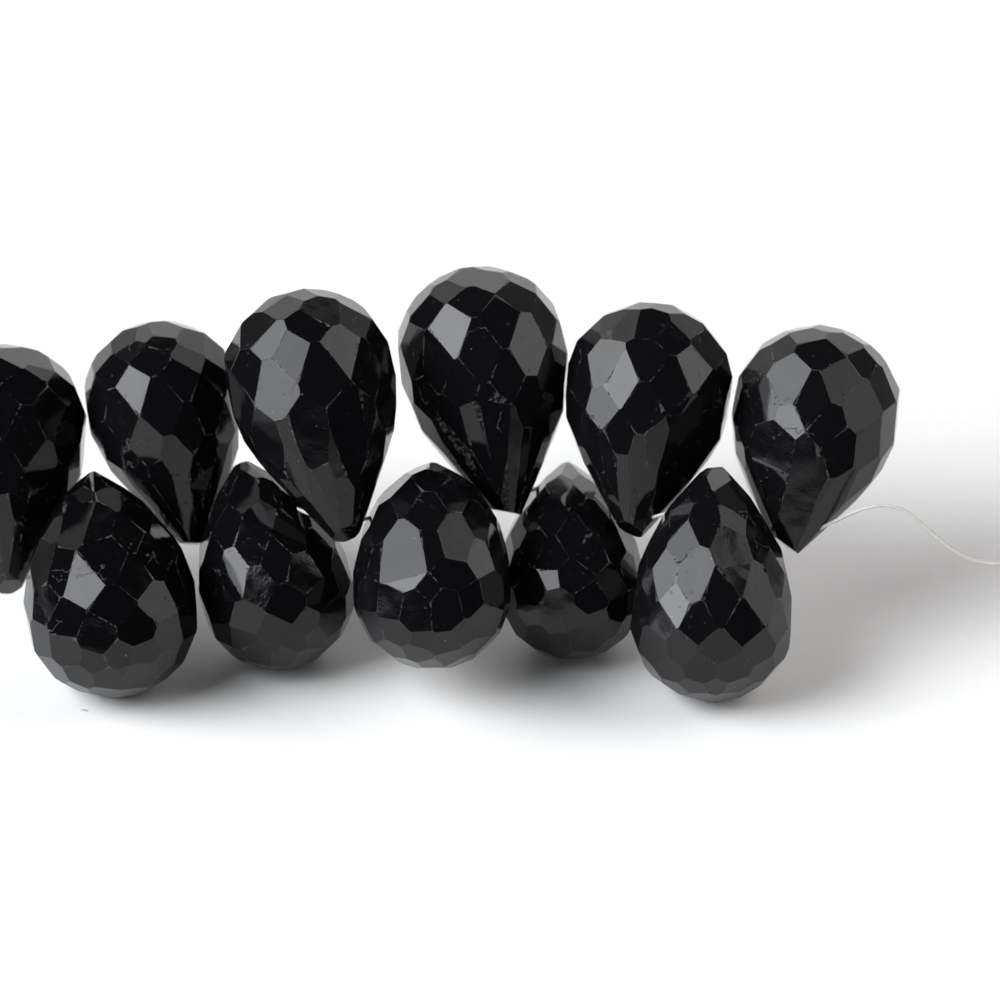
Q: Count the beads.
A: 11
